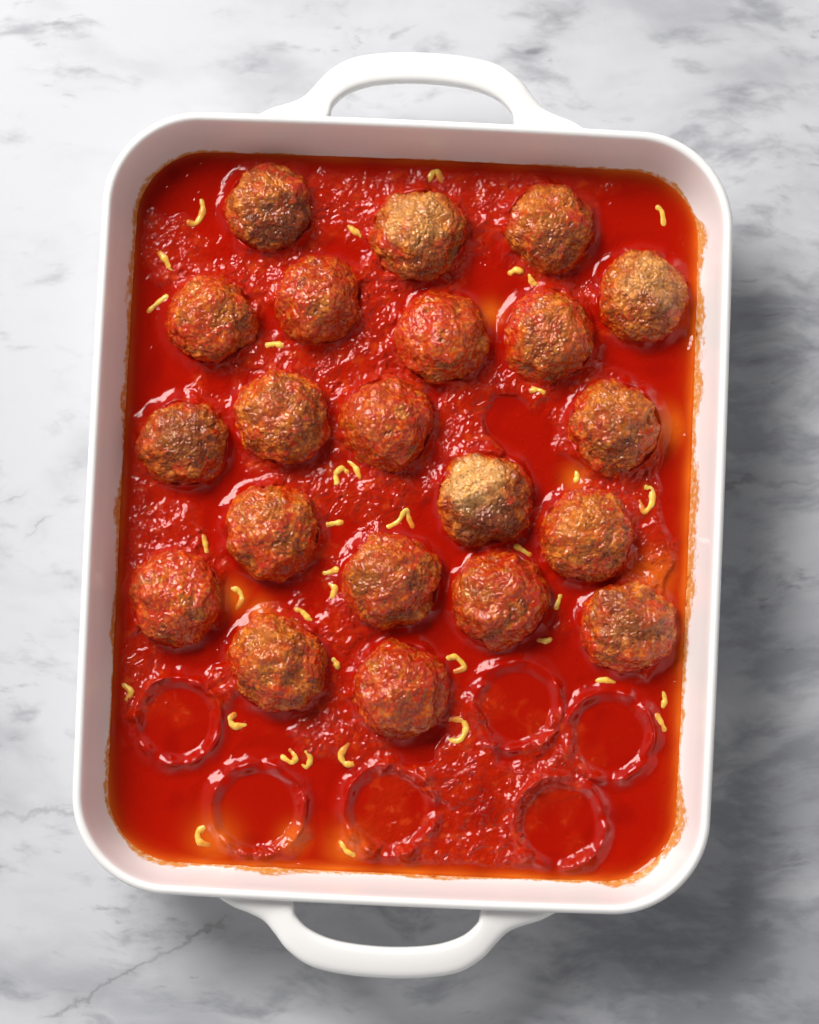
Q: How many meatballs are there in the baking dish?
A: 21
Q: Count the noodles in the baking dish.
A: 37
